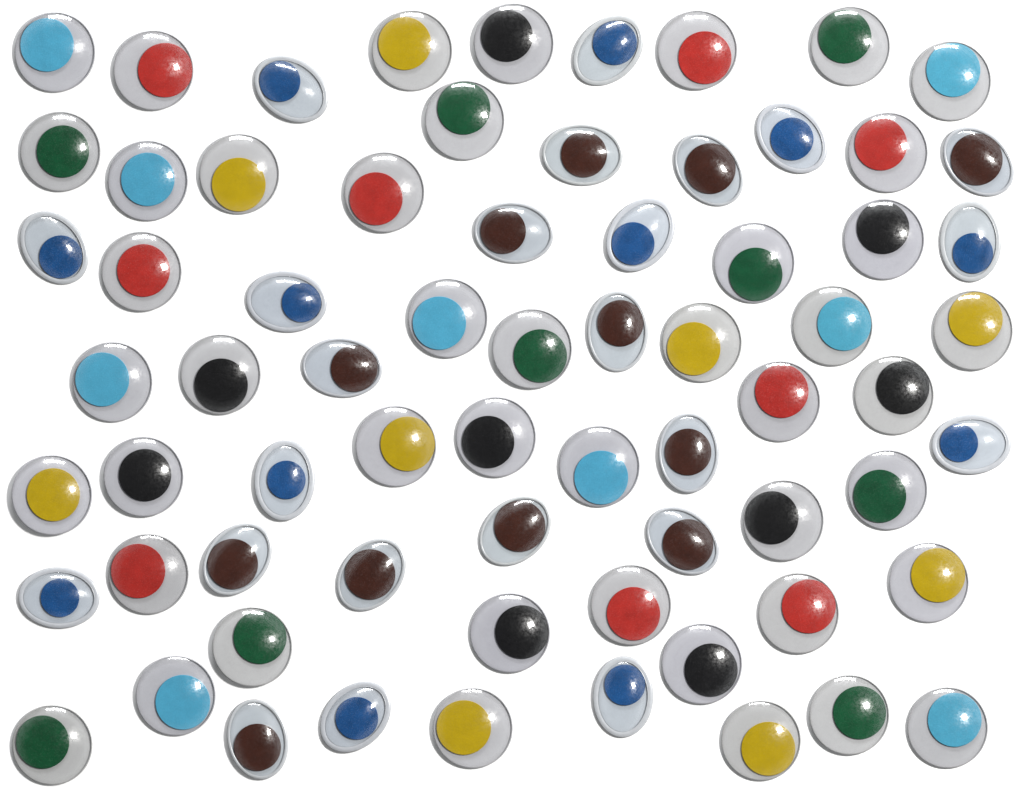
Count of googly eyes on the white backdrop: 69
